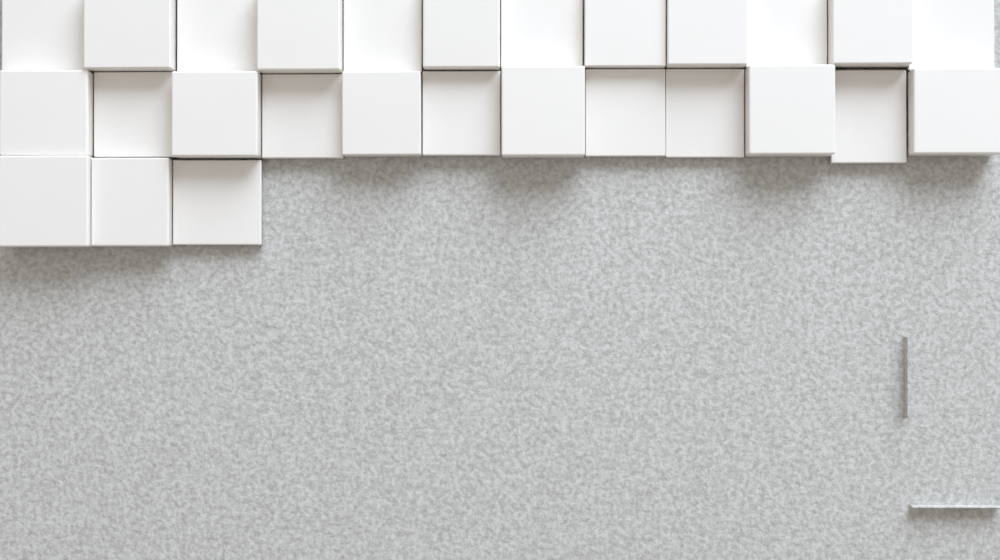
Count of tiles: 27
